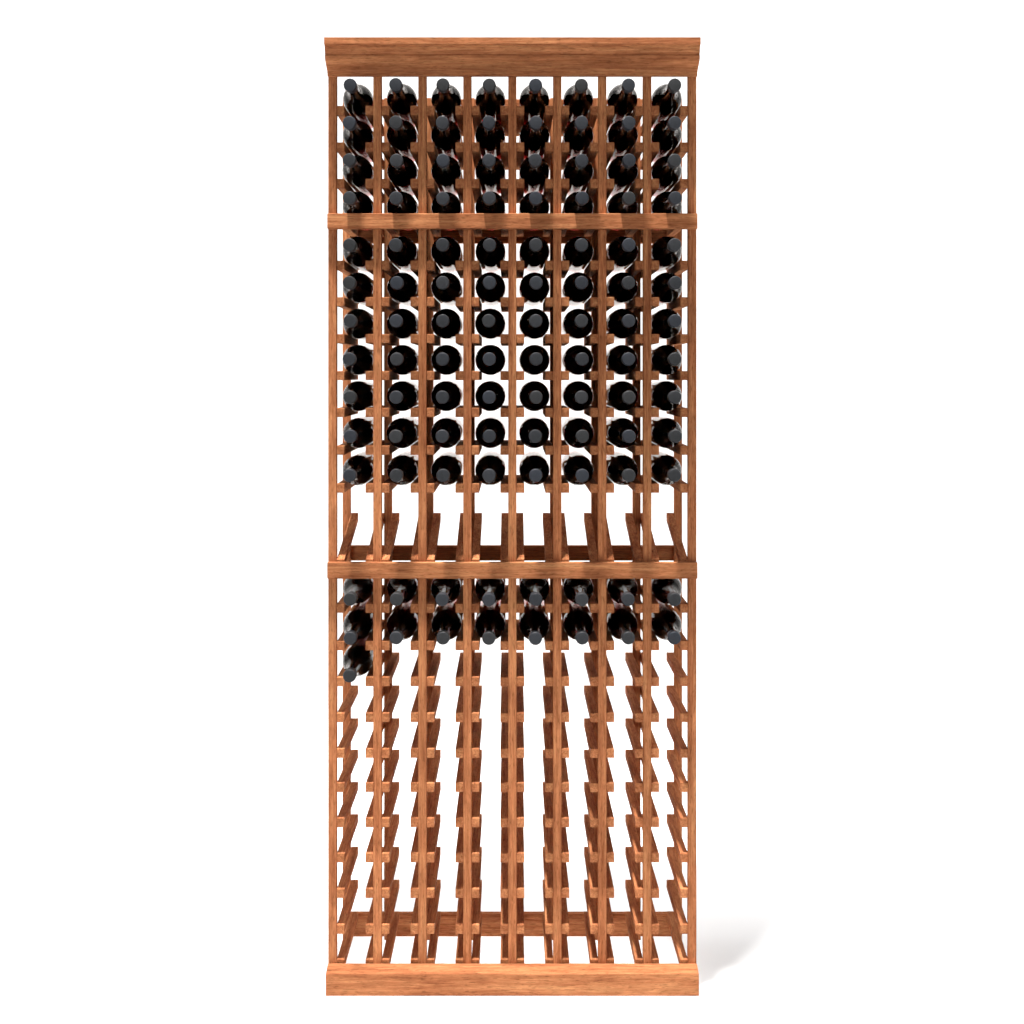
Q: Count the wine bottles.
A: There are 105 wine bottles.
